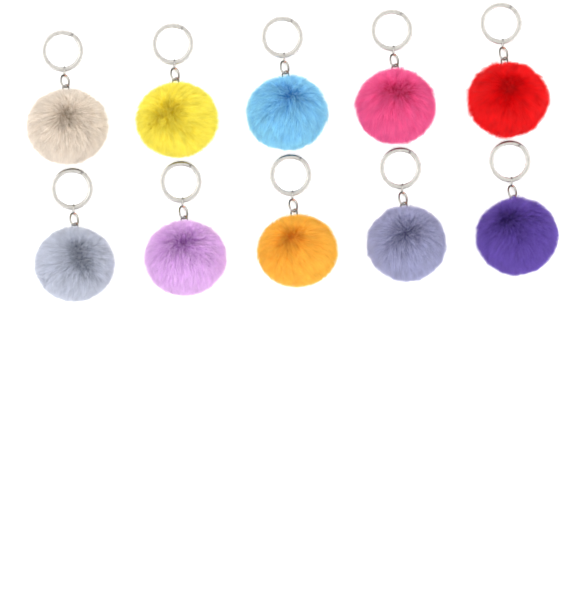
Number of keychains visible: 10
